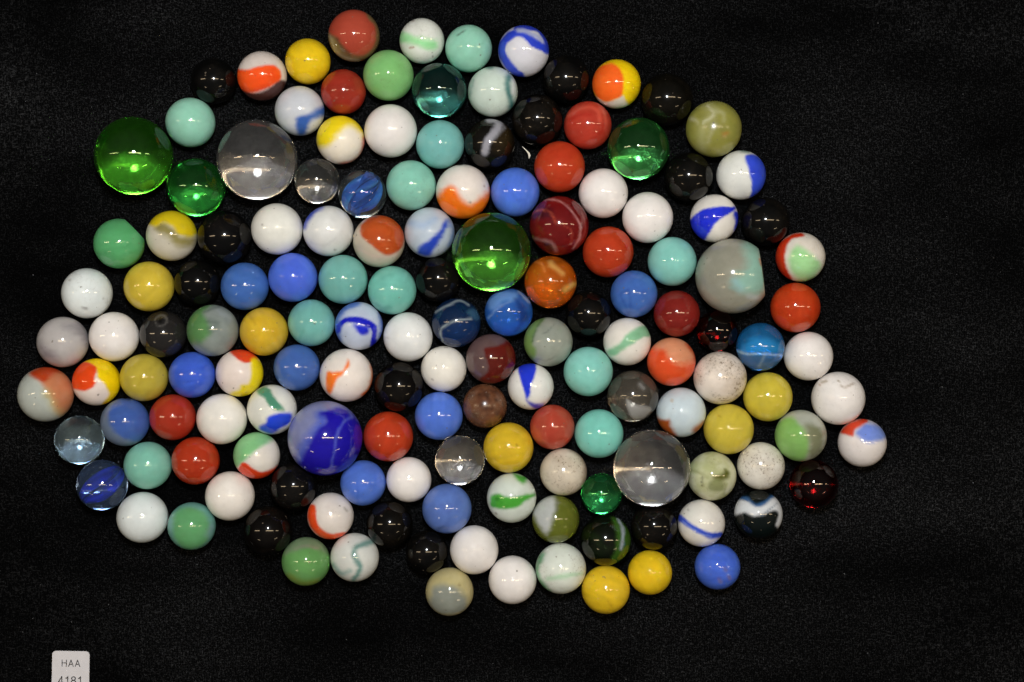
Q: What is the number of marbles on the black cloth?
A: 150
